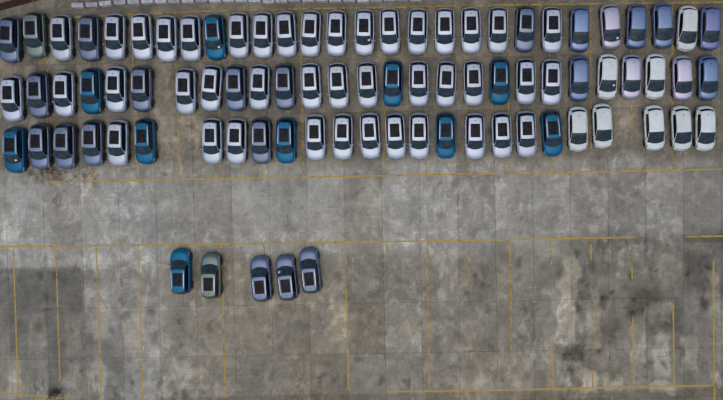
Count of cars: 85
